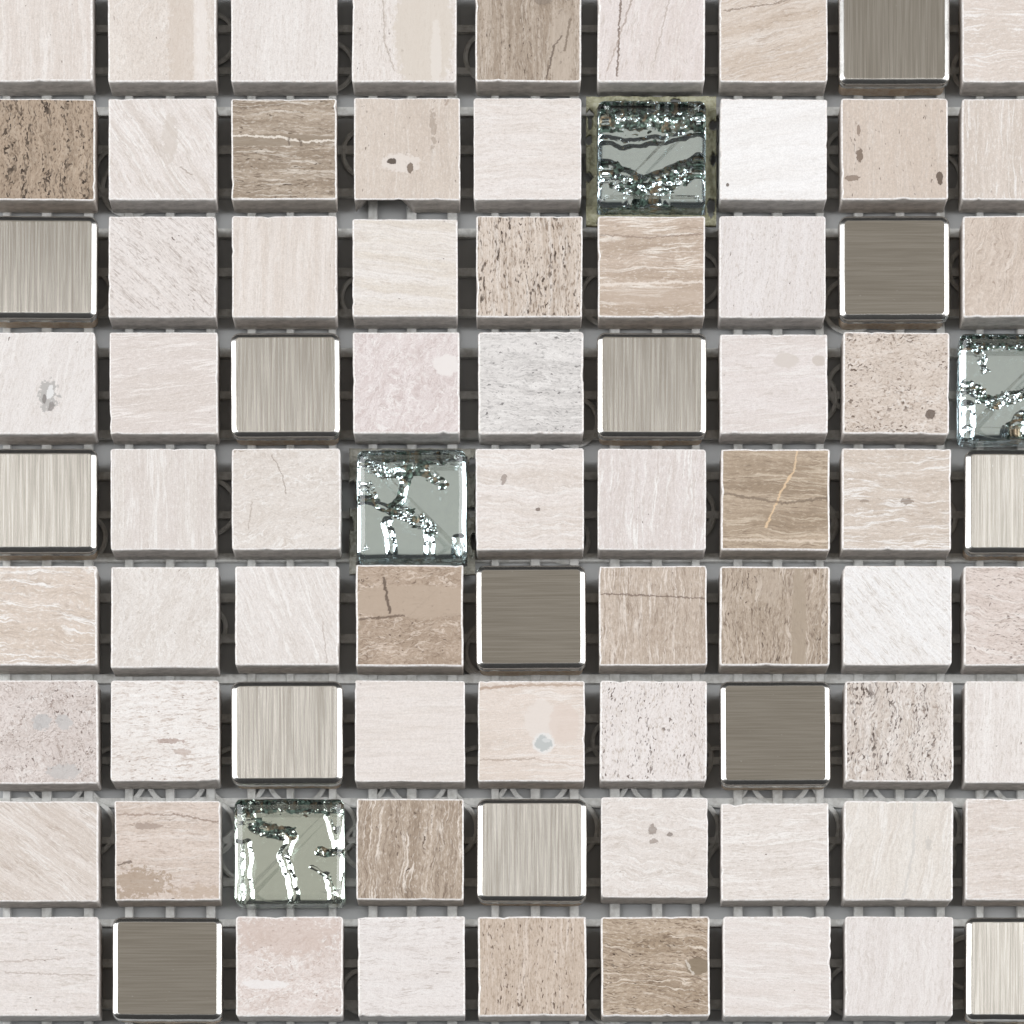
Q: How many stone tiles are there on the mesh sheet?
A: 64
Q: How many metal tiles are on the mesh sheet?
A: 13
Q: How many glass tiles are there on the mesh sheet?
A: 4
